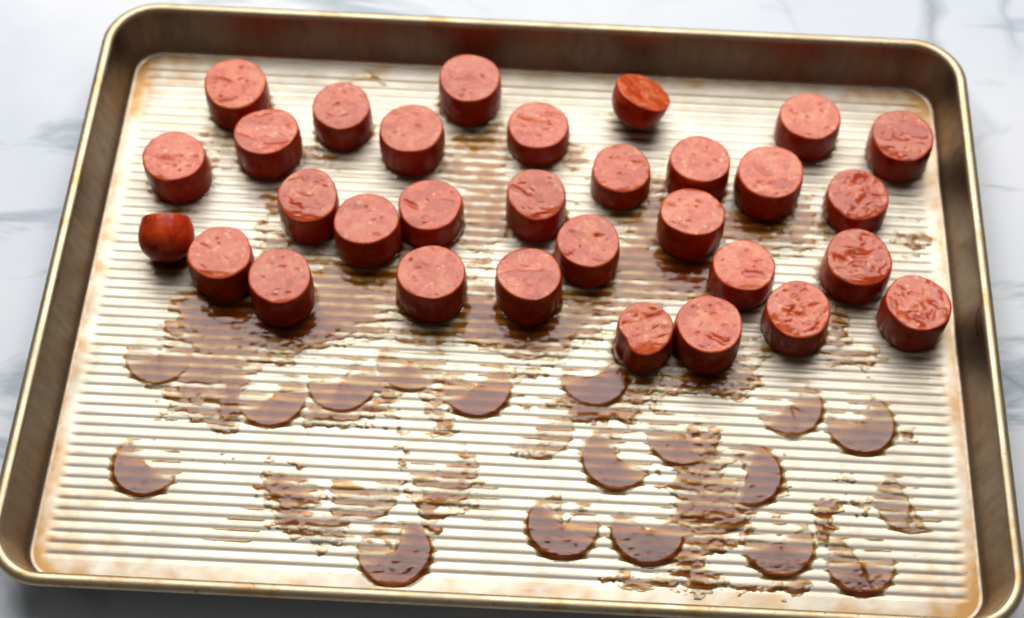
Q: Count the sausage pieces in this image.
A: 31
